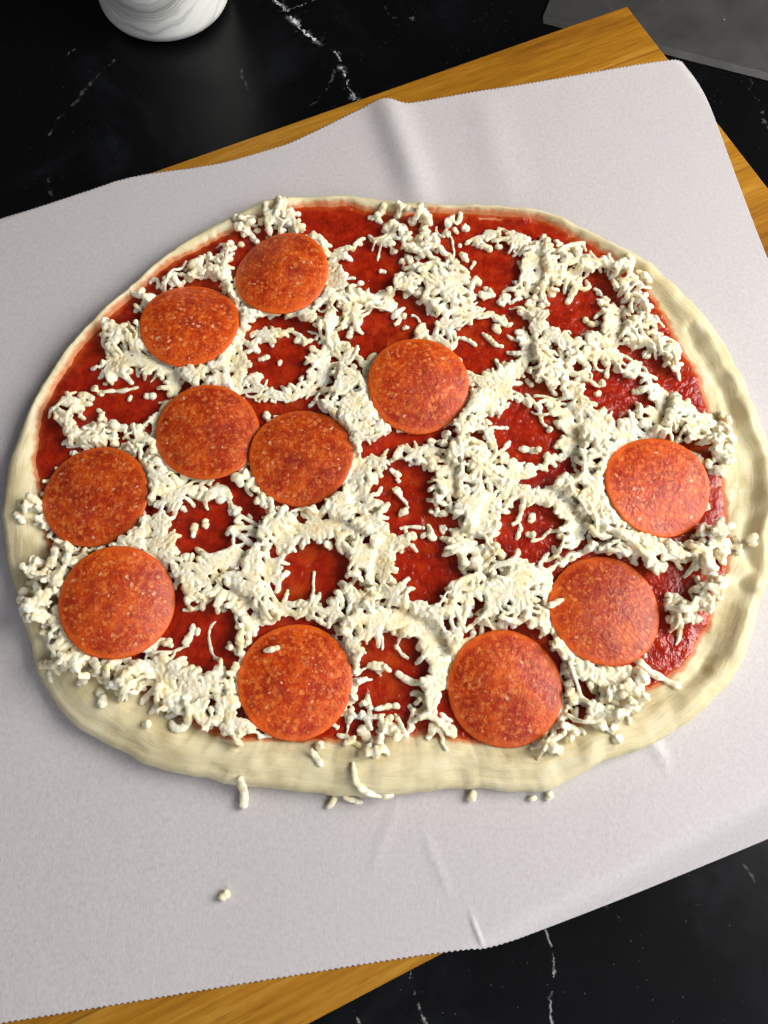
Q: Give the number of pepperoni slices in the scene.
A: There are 11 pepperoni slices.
